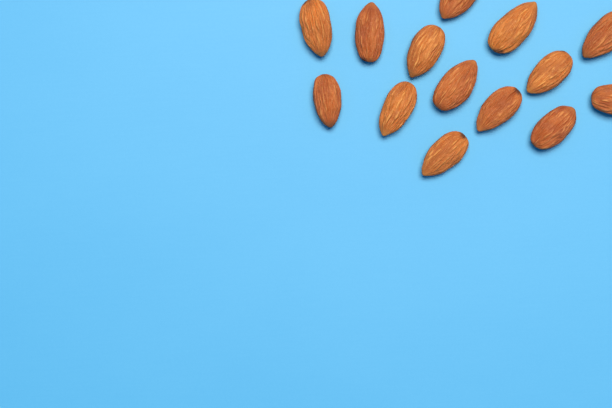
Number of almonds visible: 14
